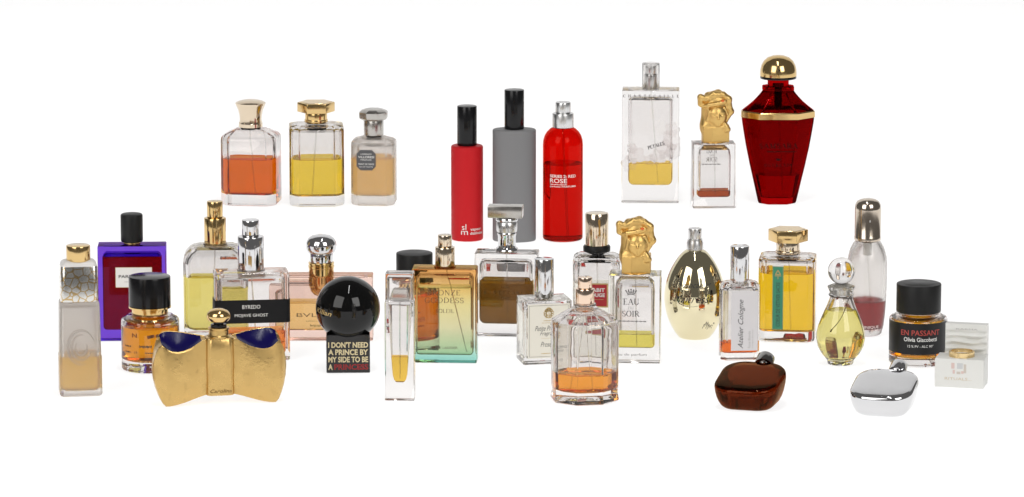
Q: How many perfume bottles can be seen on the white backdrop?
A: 34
